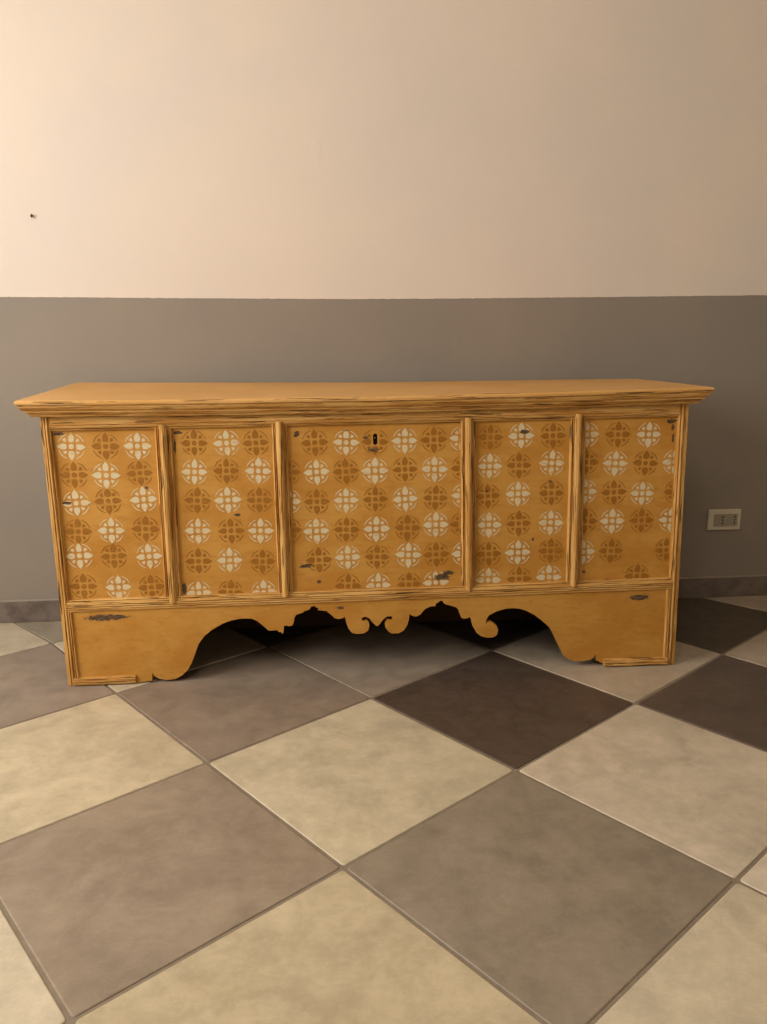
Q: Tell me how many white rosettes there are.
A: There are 54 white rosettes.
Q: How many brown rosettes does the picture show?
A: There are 56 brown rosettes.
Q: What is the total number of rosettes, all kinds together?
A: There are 110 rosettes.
